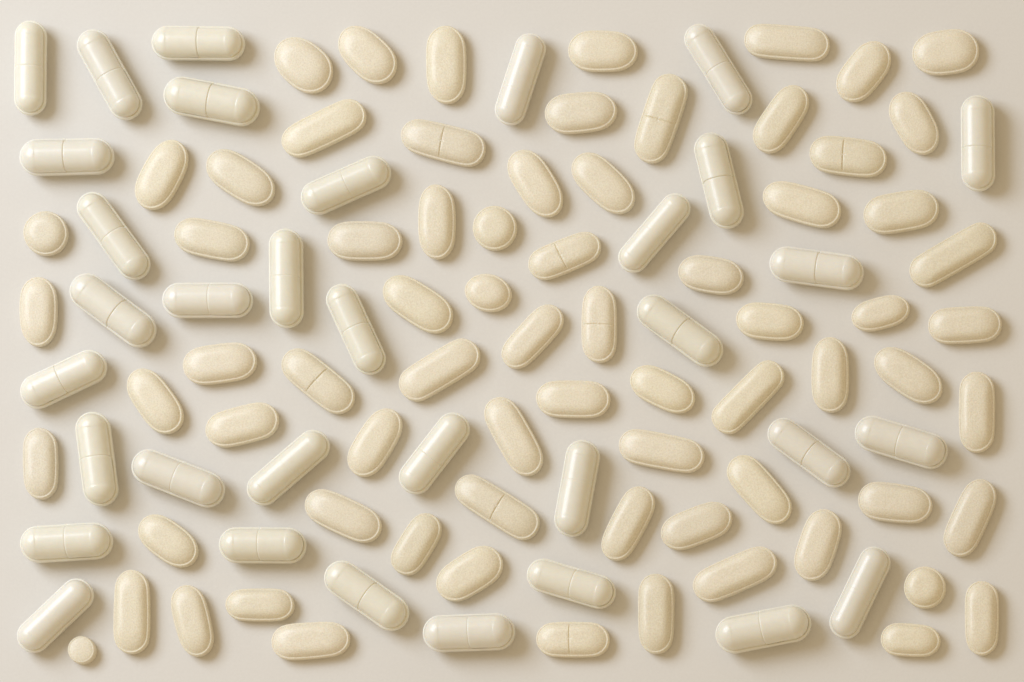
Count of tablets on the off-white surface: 73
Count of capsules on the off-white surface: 34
